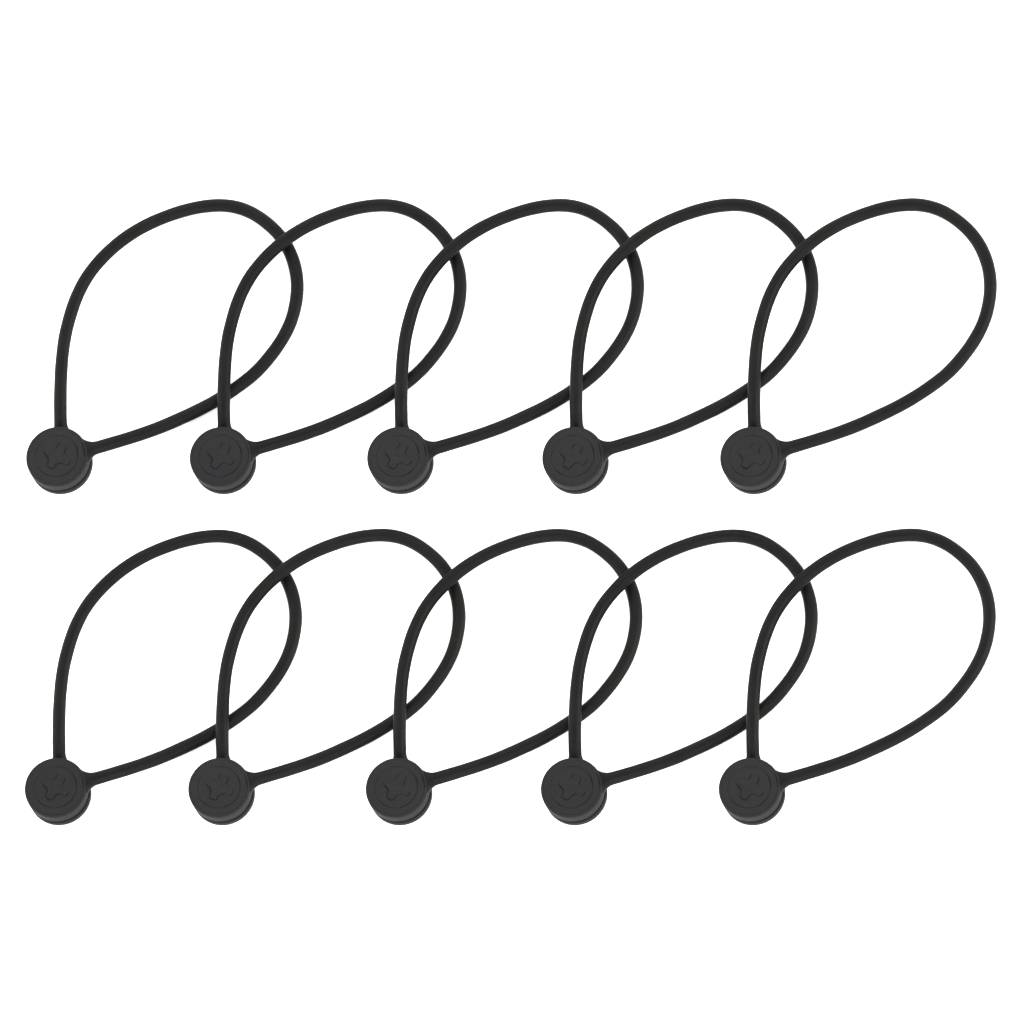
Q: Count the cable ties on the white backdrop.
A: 10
